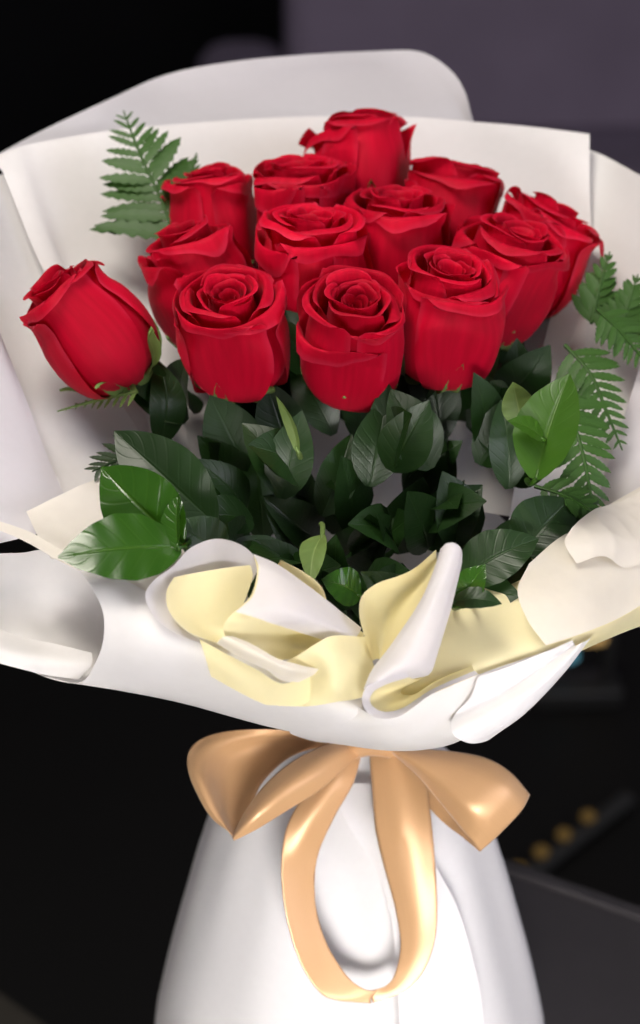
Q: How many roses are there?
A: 13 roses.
